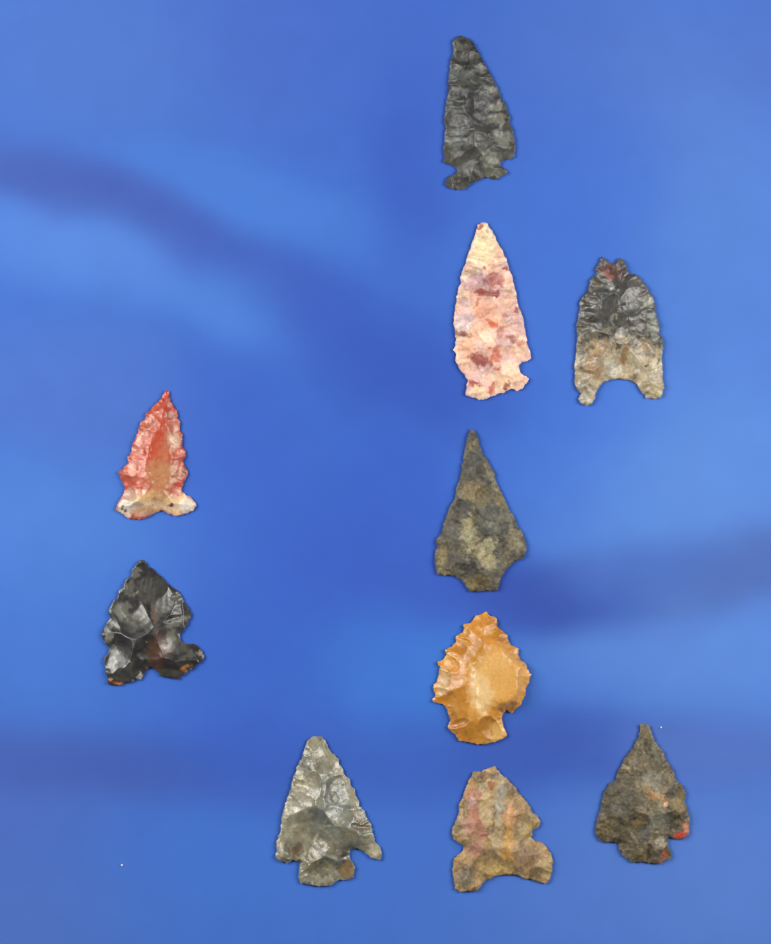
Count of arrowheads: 10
